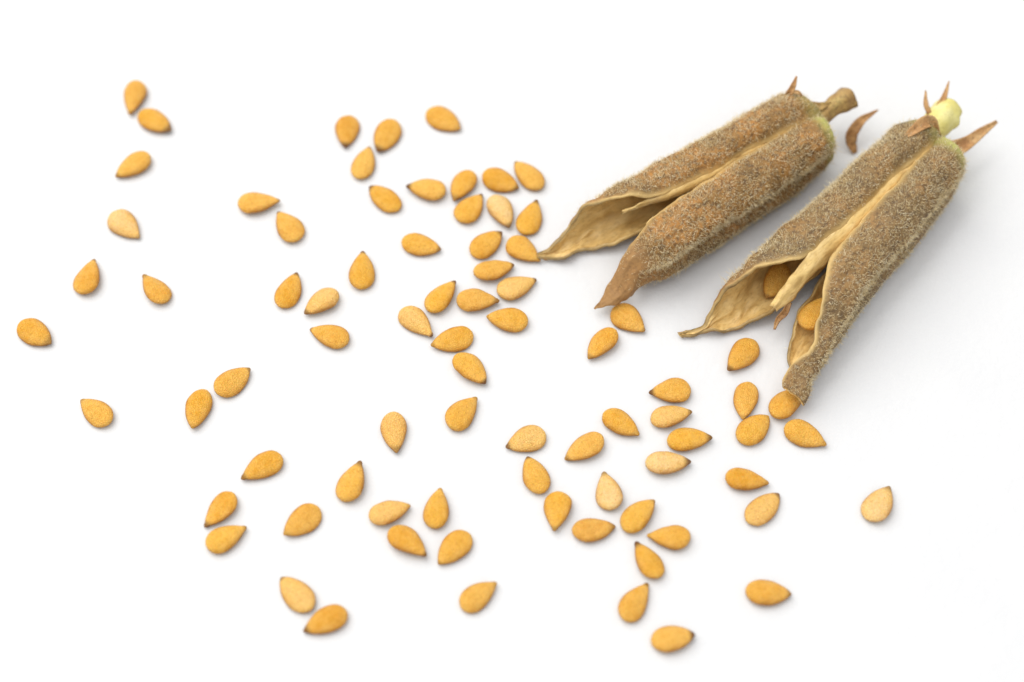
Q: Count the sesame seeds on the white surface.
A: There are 82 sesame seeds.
